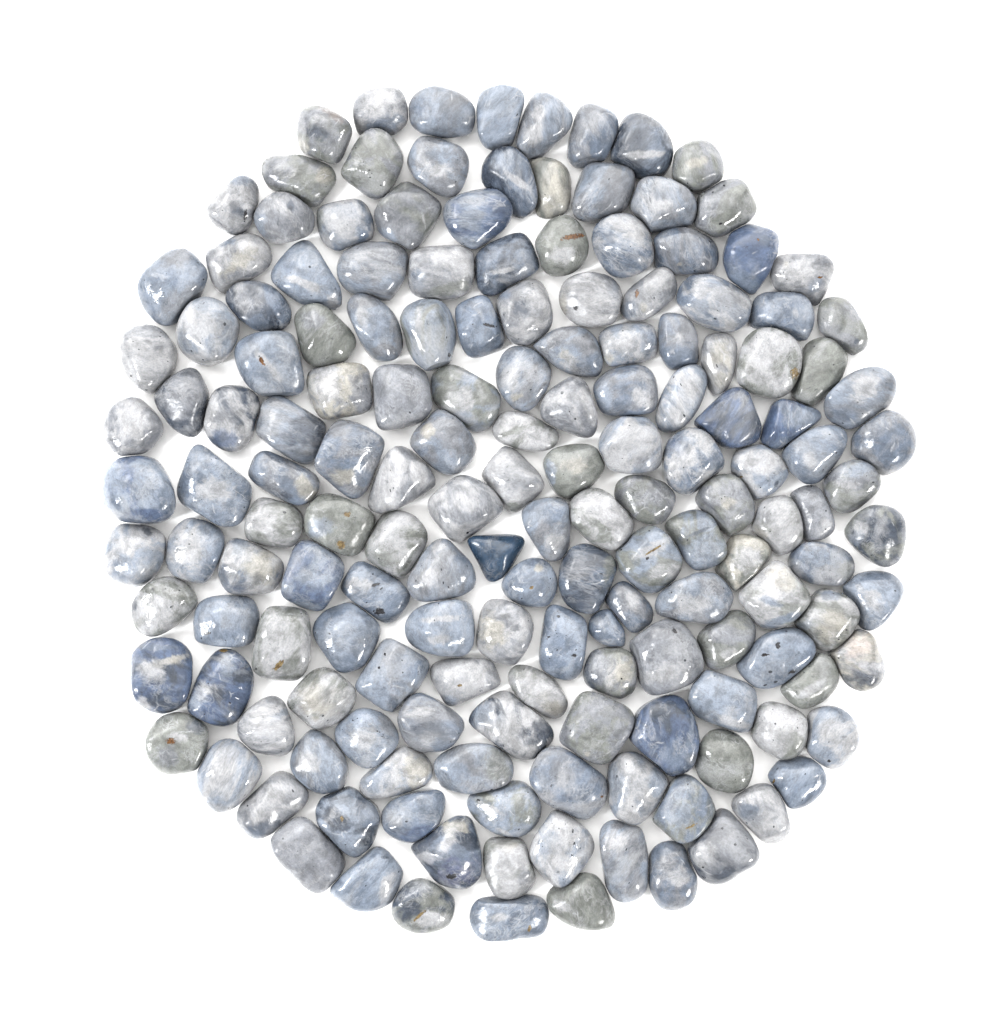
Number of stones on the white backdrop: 165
